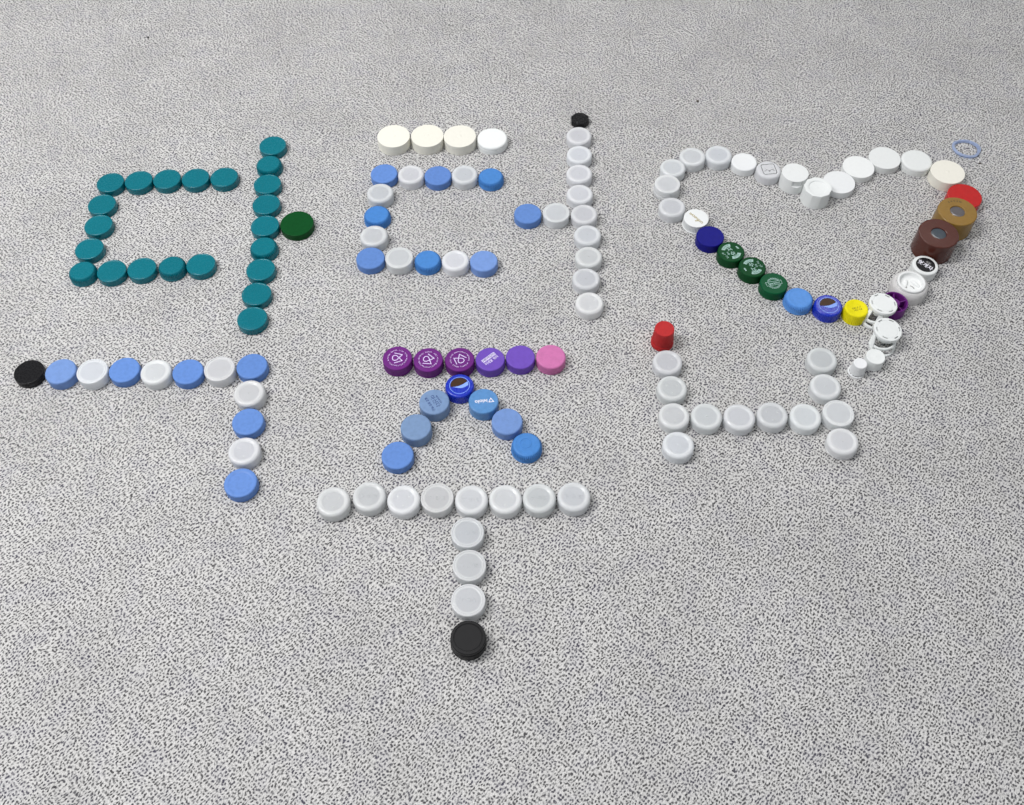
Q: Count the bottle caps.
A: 134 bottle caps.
